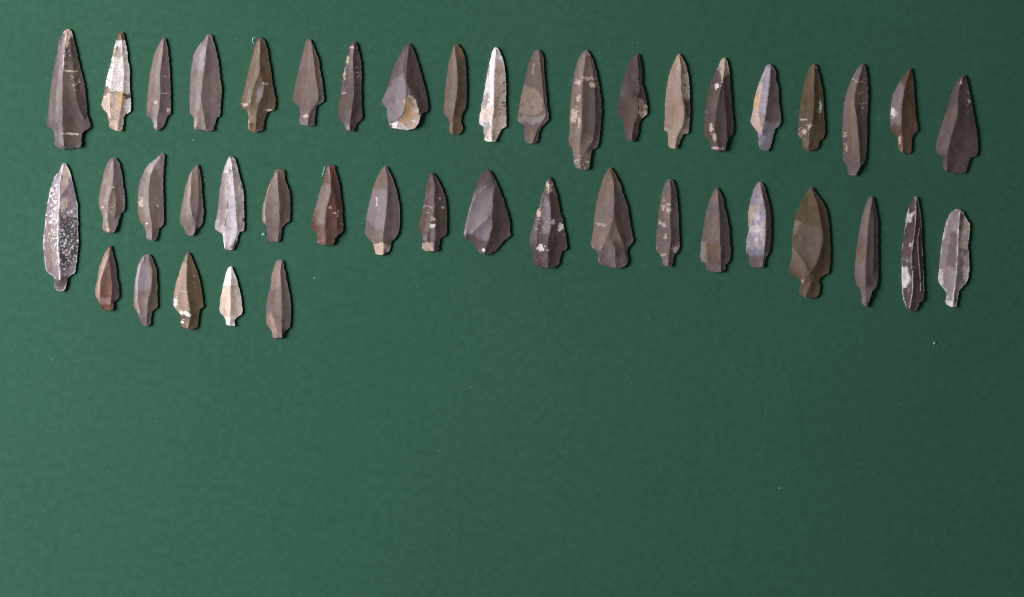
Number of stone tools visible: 44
